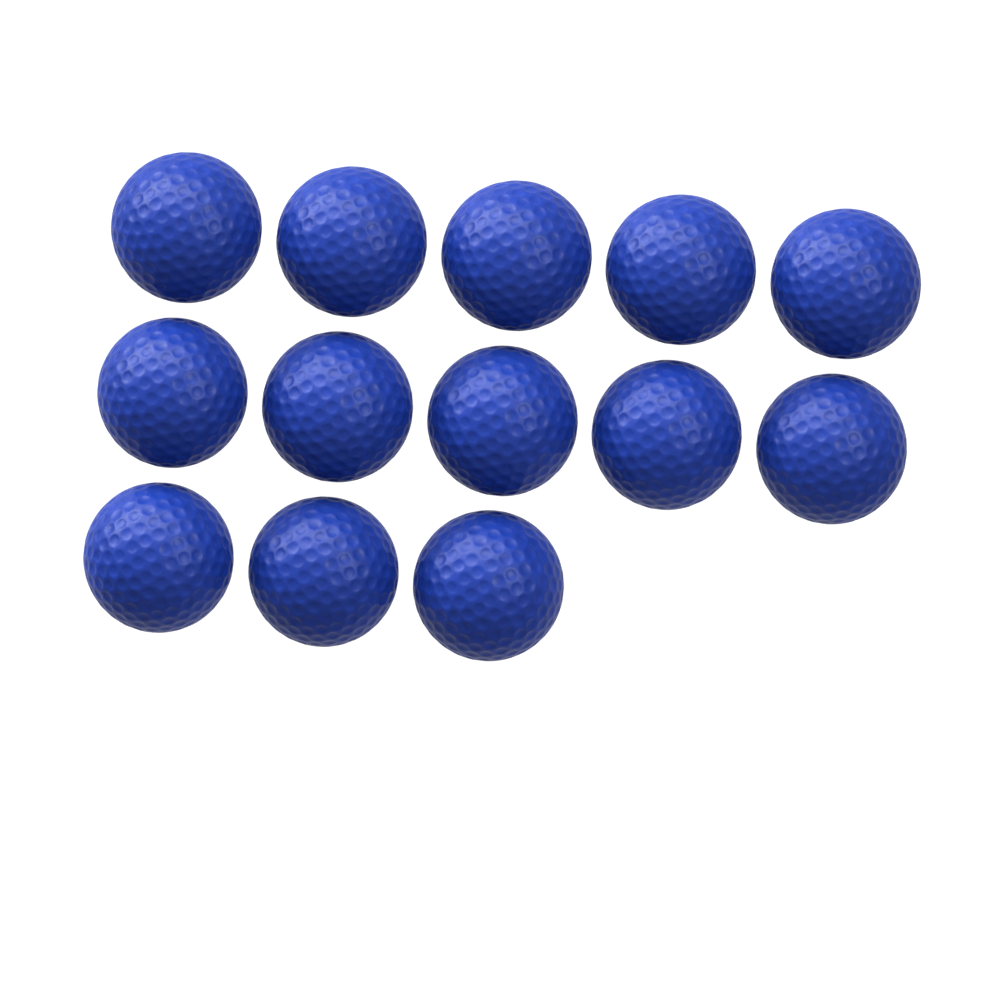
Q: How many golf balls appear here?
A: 13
